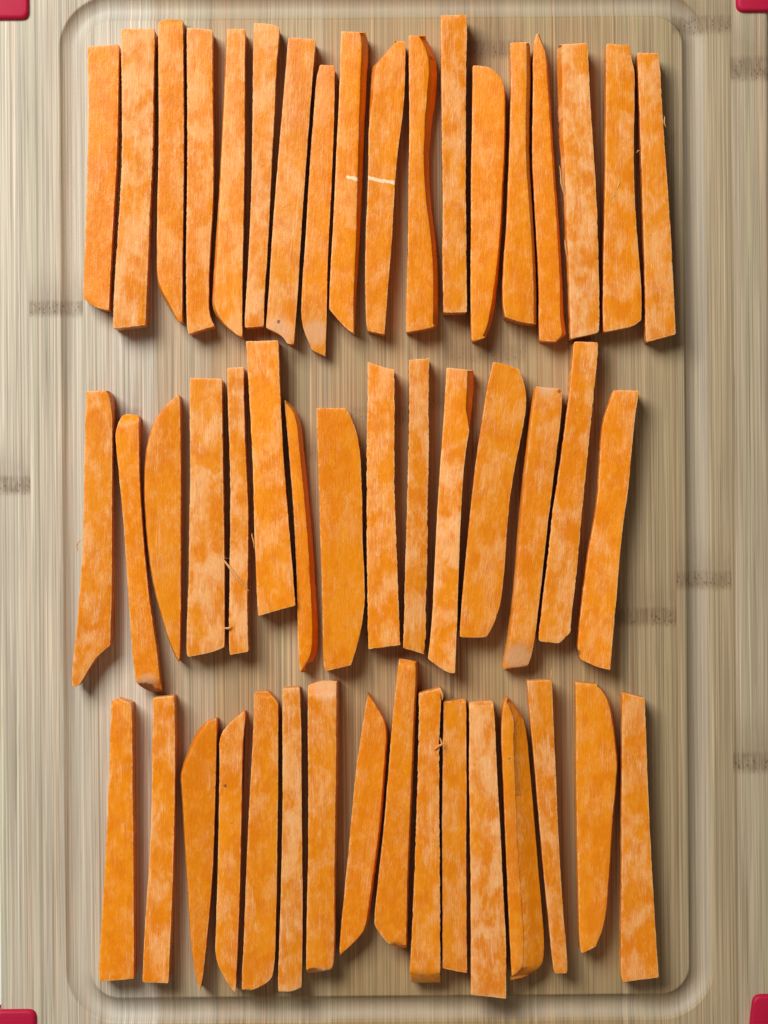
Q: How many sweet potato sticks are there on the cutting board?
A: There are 49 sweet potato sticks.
